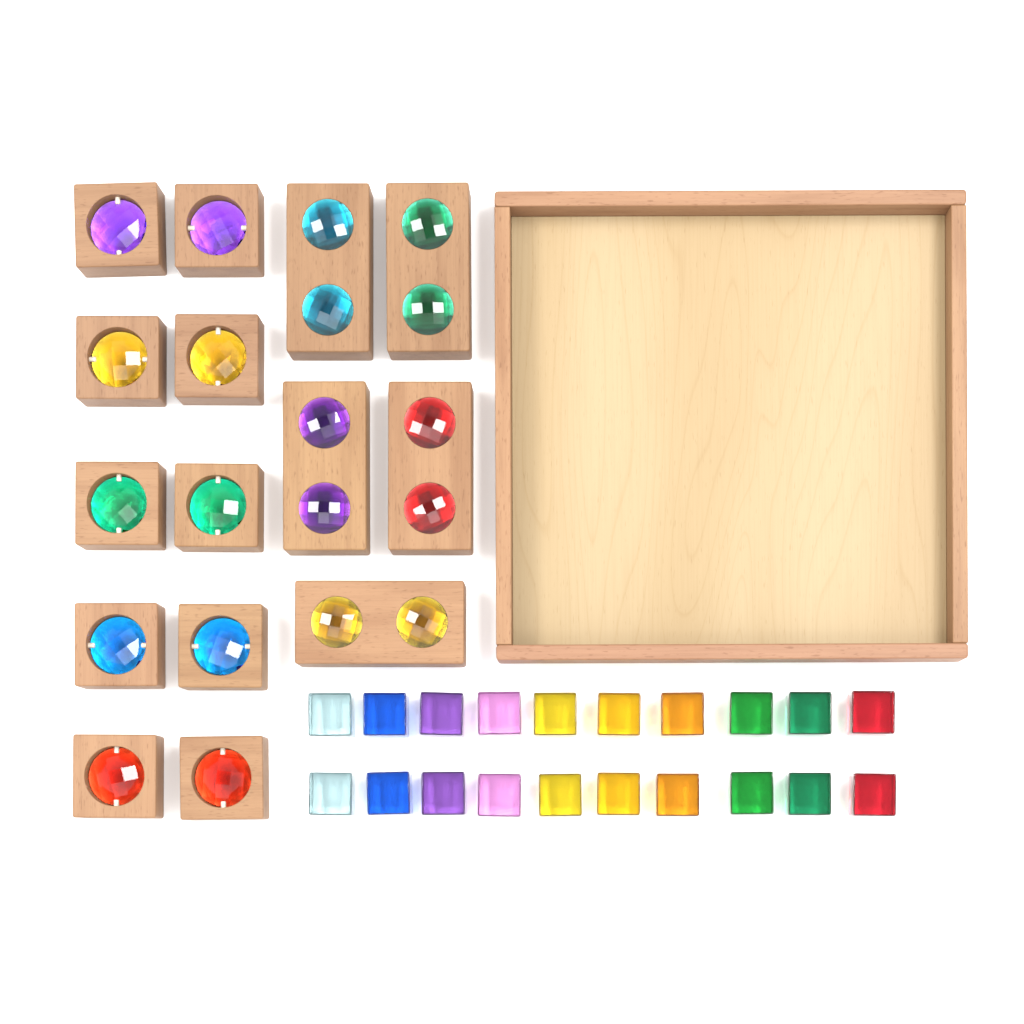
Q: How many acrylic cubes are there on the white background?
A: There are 20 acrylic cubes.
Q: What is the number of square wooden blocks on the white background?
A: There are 10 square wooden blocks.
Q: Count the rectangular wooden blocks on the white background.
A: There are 5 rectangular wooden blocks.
